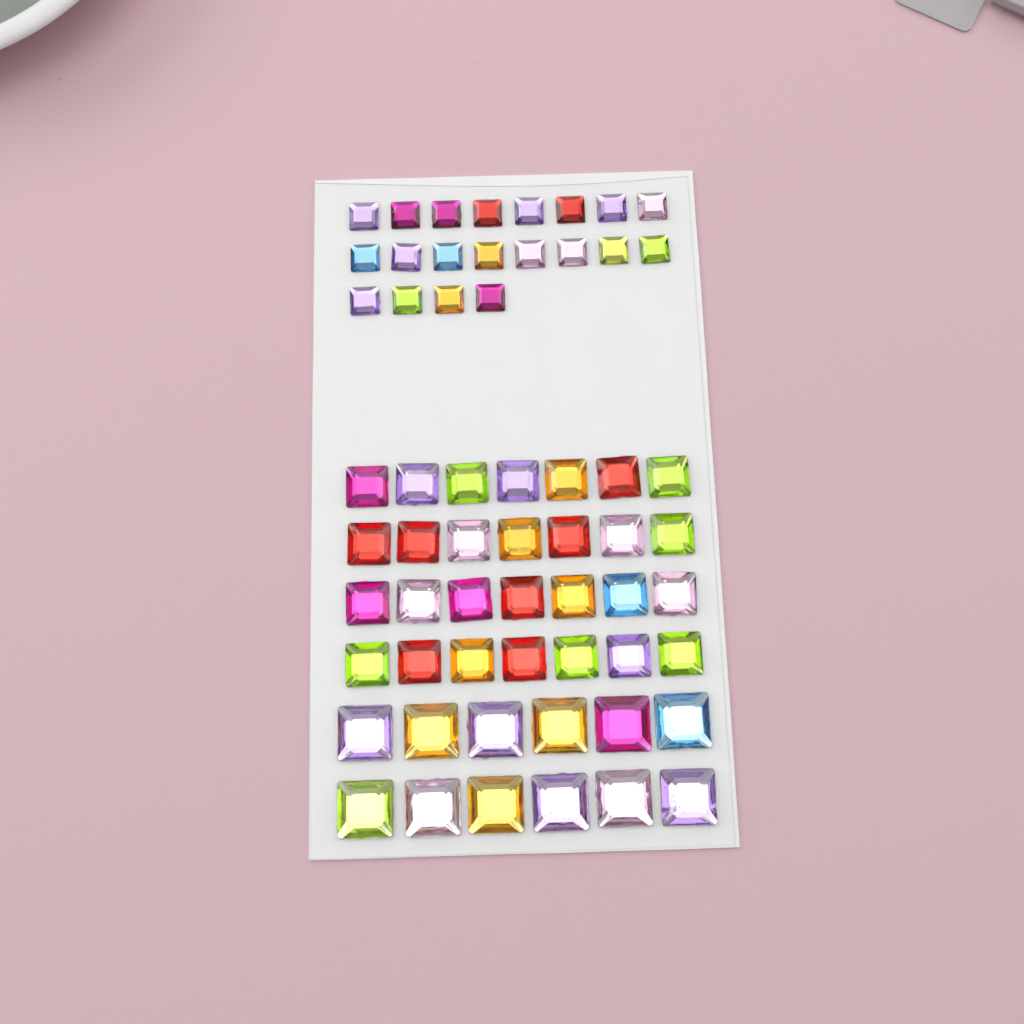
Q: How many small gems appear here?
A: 20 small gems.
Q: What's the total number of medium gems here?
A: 28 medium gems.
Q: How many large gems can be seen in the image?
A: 12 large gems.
